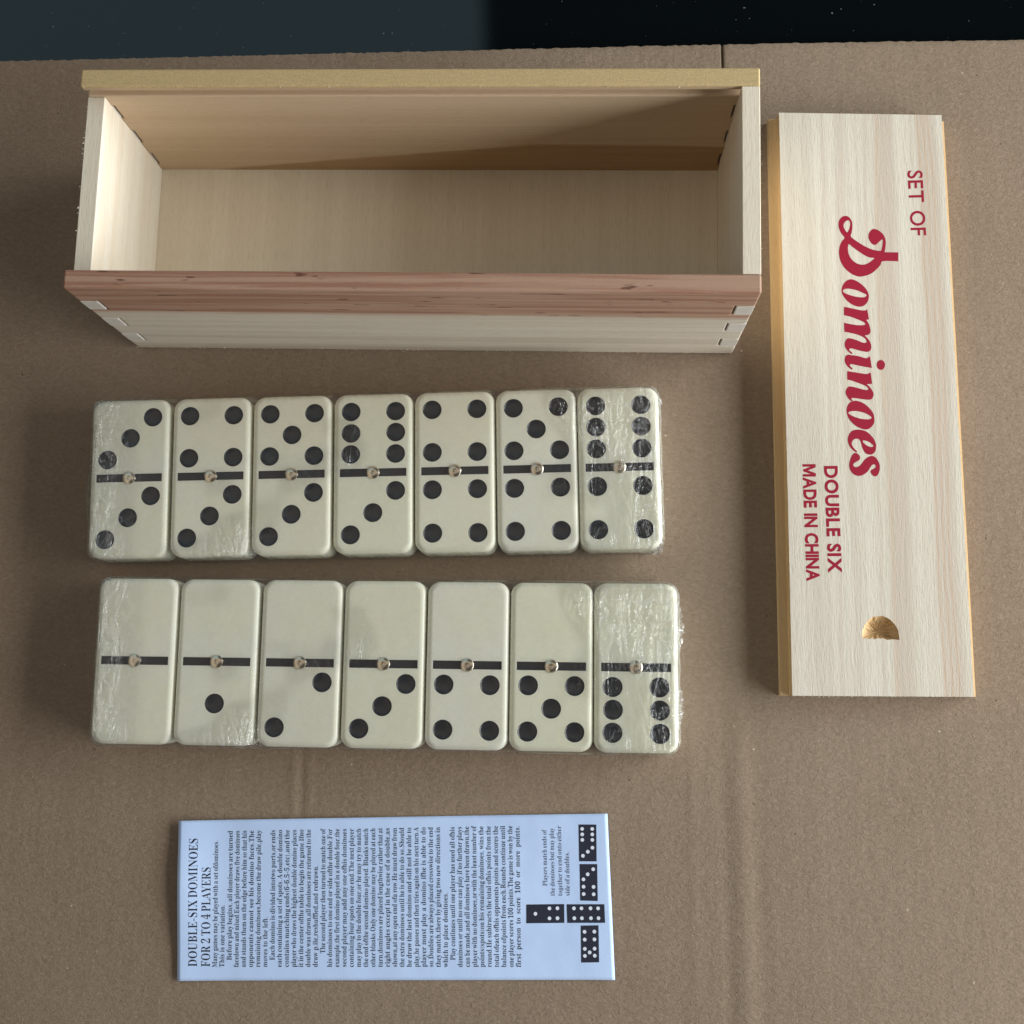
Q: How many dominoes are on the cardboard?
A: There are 14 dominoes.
